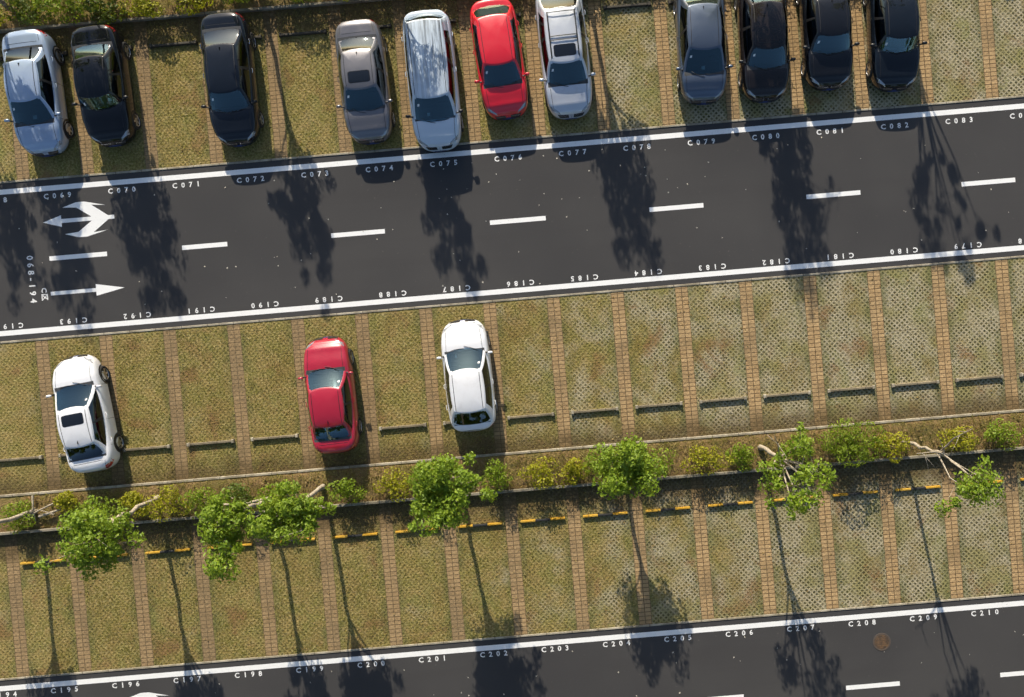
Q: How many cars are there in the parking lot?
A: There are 14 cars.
